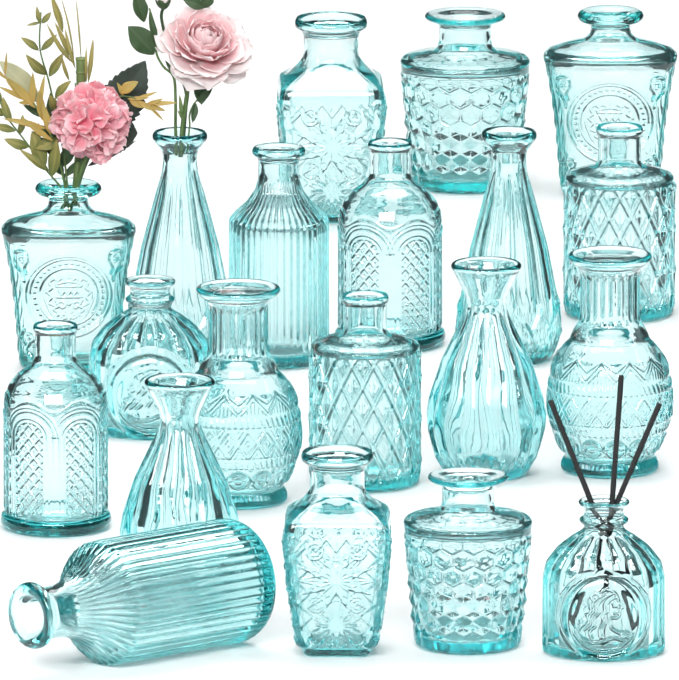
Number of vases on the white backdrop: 20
